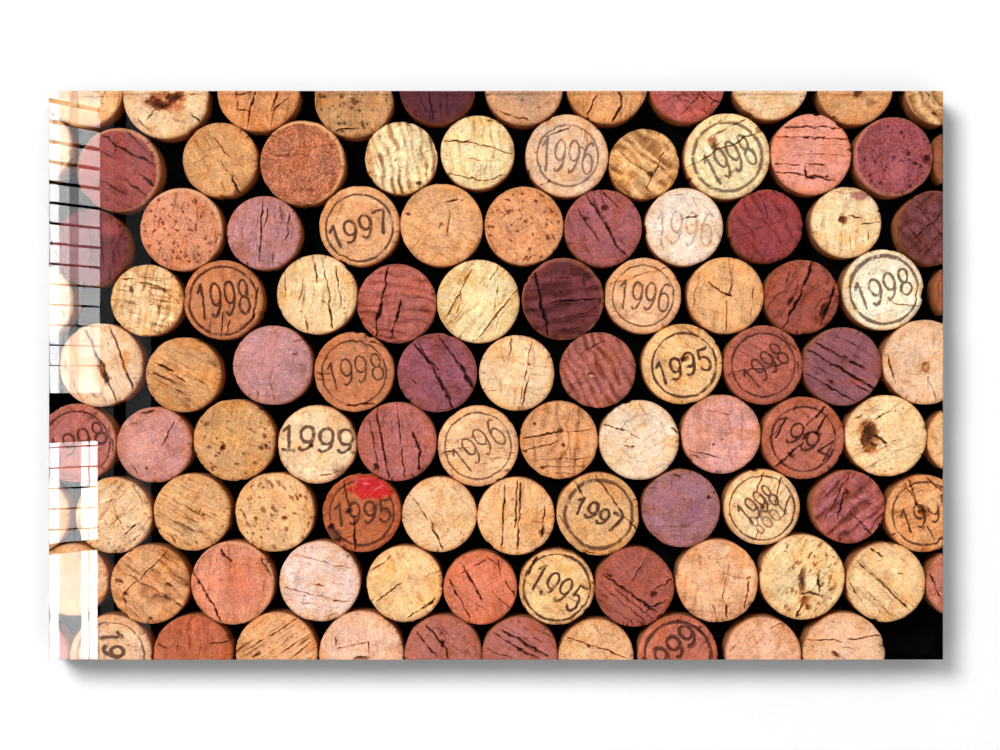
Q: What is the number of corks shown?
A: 104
